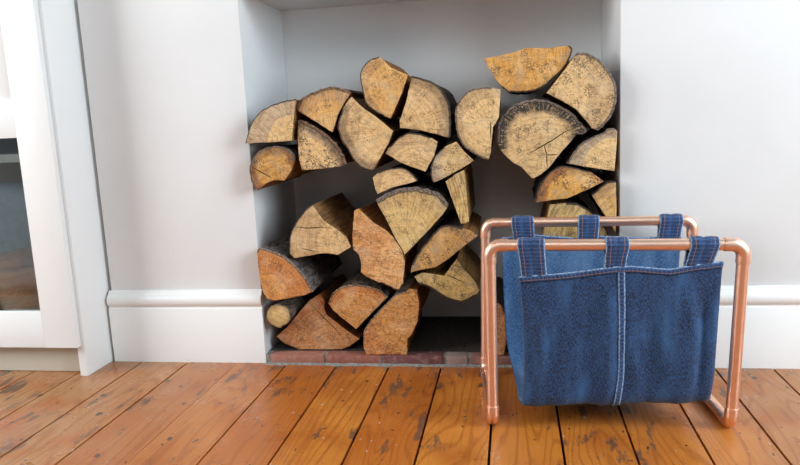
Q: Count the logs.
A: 30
